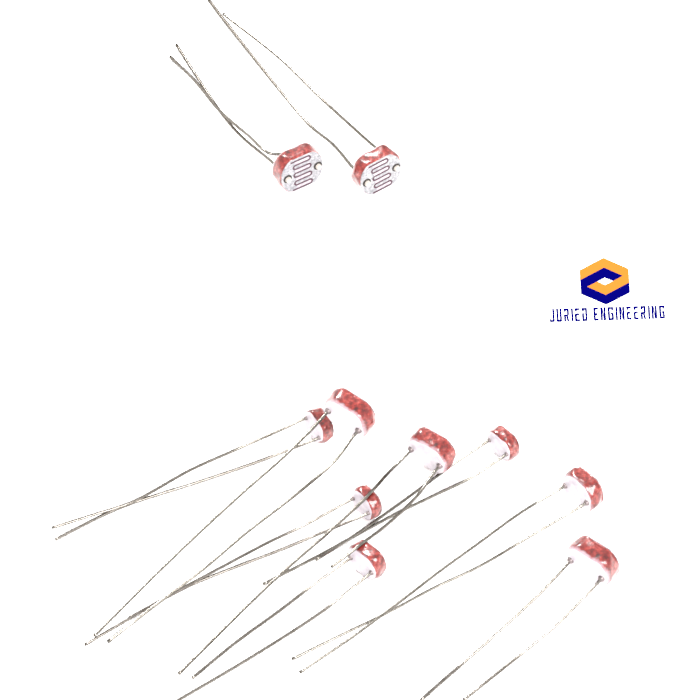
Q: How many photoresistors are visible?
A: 10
